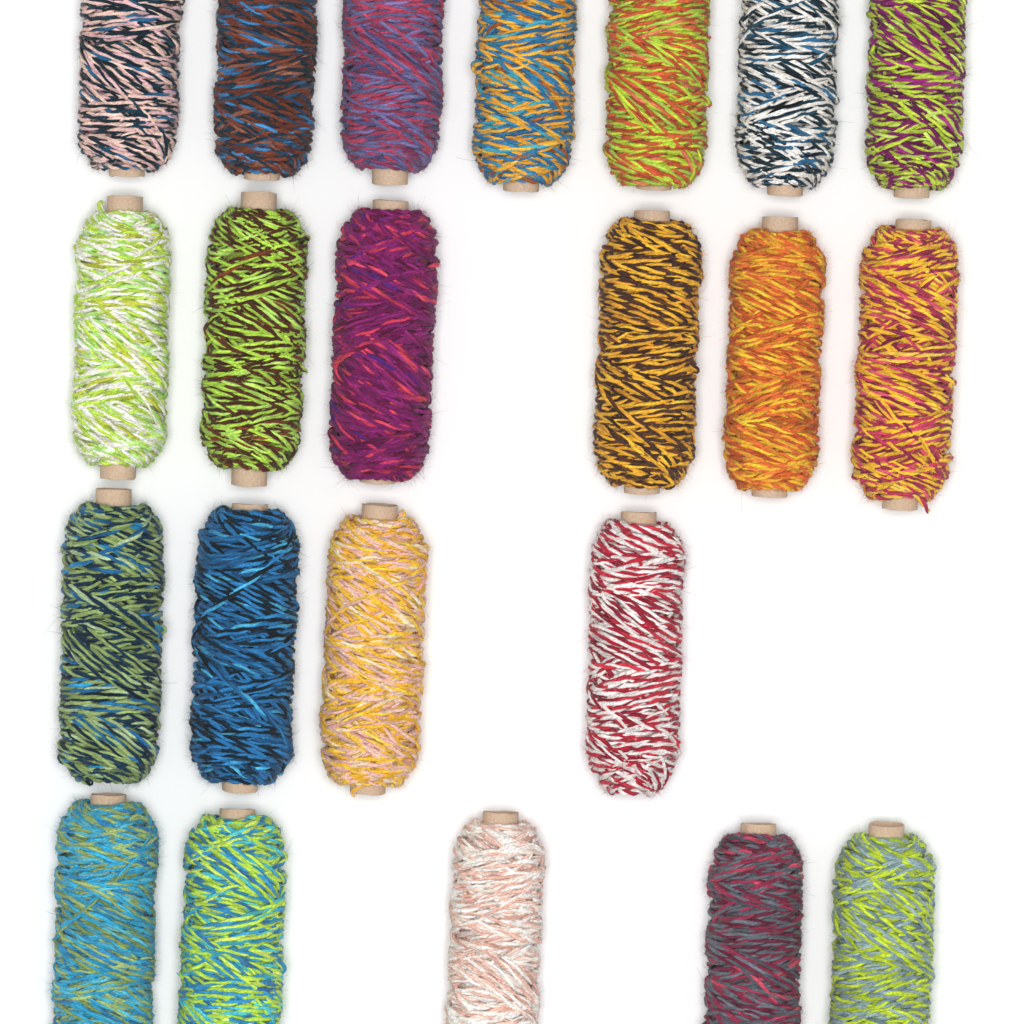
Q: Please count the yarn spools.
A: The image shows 22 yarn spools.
